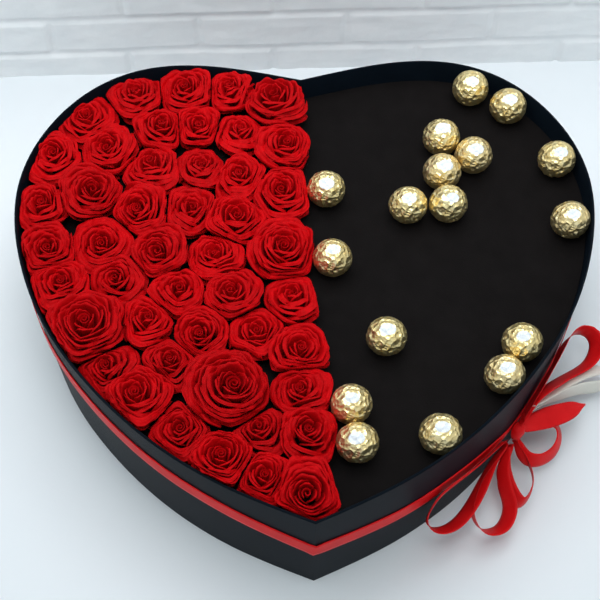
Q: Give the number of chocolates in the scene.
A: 17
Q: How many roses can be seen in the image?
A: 46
